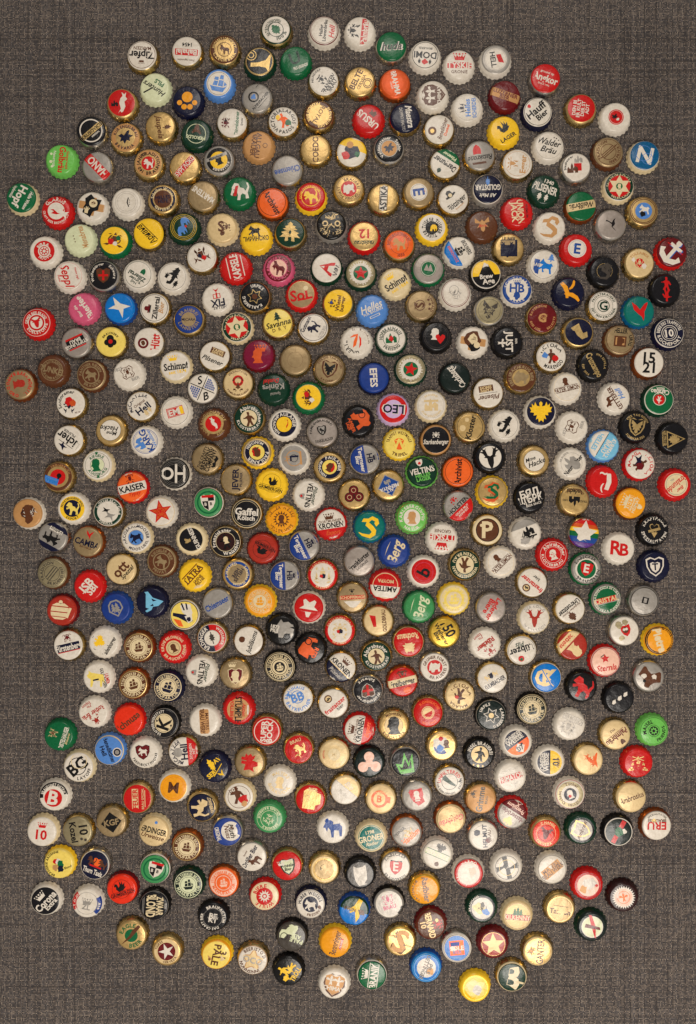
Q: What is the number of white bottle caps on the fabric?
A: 160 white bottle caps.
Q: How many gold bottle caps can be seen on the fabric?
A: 99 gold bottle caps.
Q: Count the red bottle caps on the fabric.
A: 49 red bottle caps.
